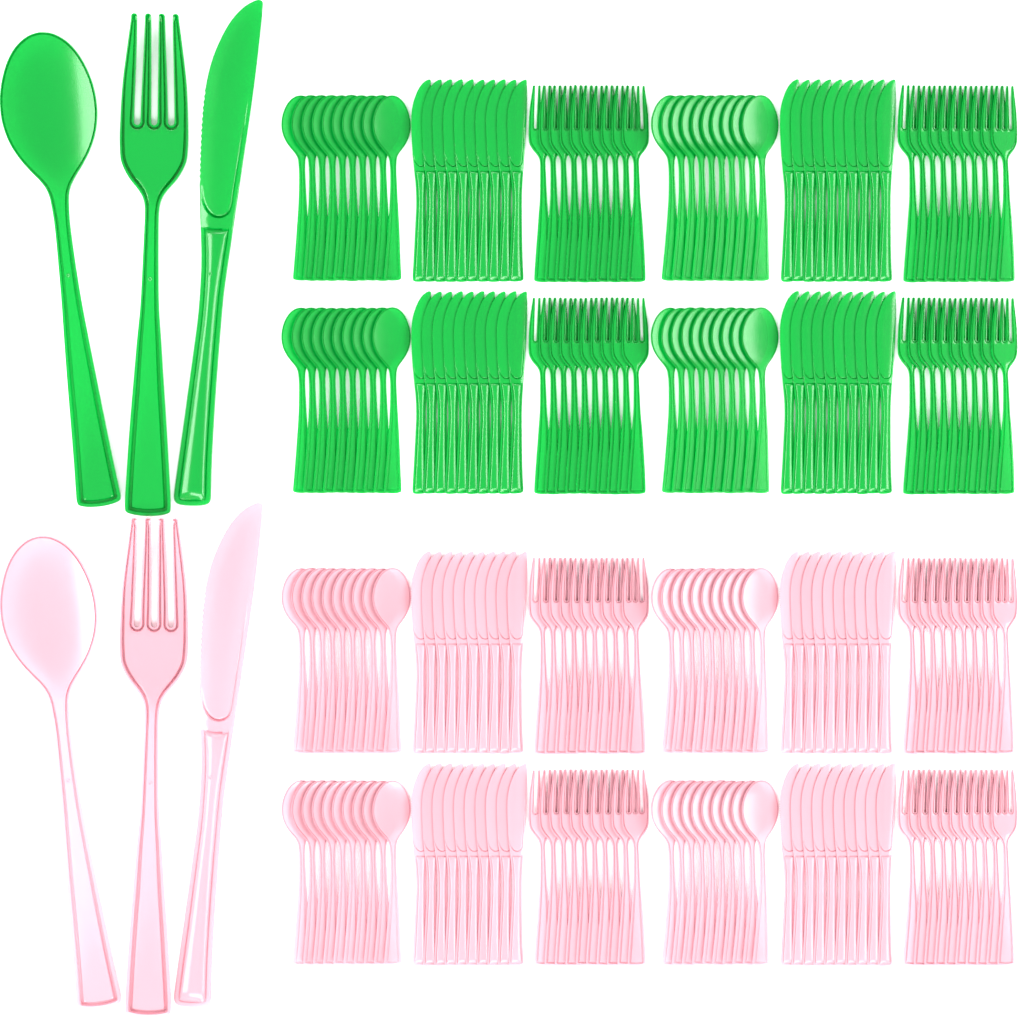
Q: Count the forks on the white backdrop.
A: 82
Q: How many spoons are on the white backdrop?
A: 82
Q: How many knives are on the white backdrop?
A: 82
